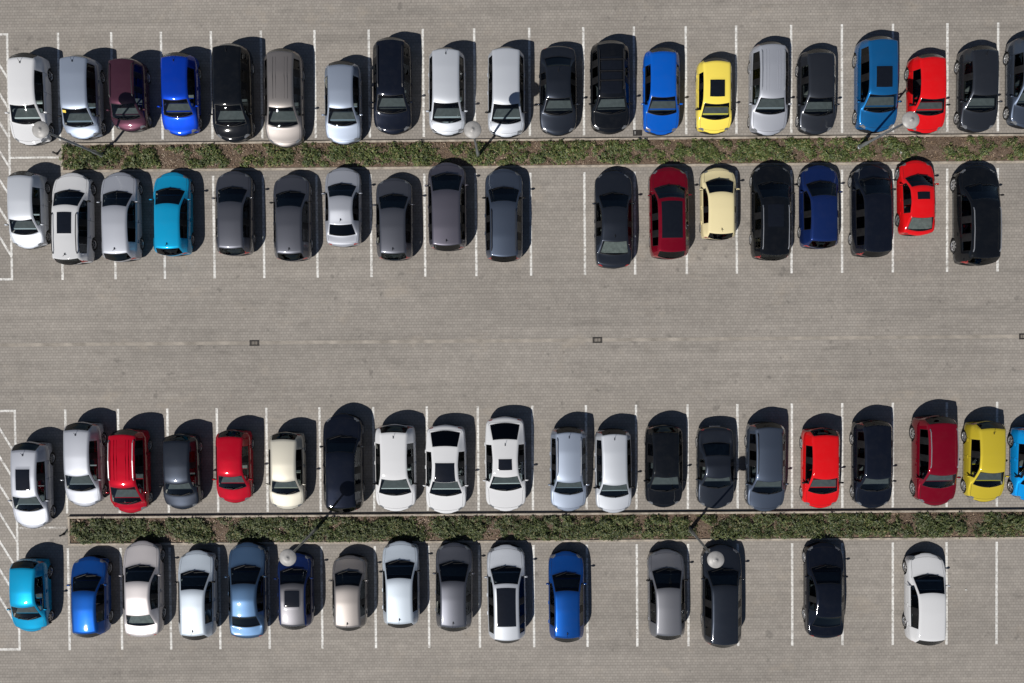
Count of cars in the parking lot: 73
